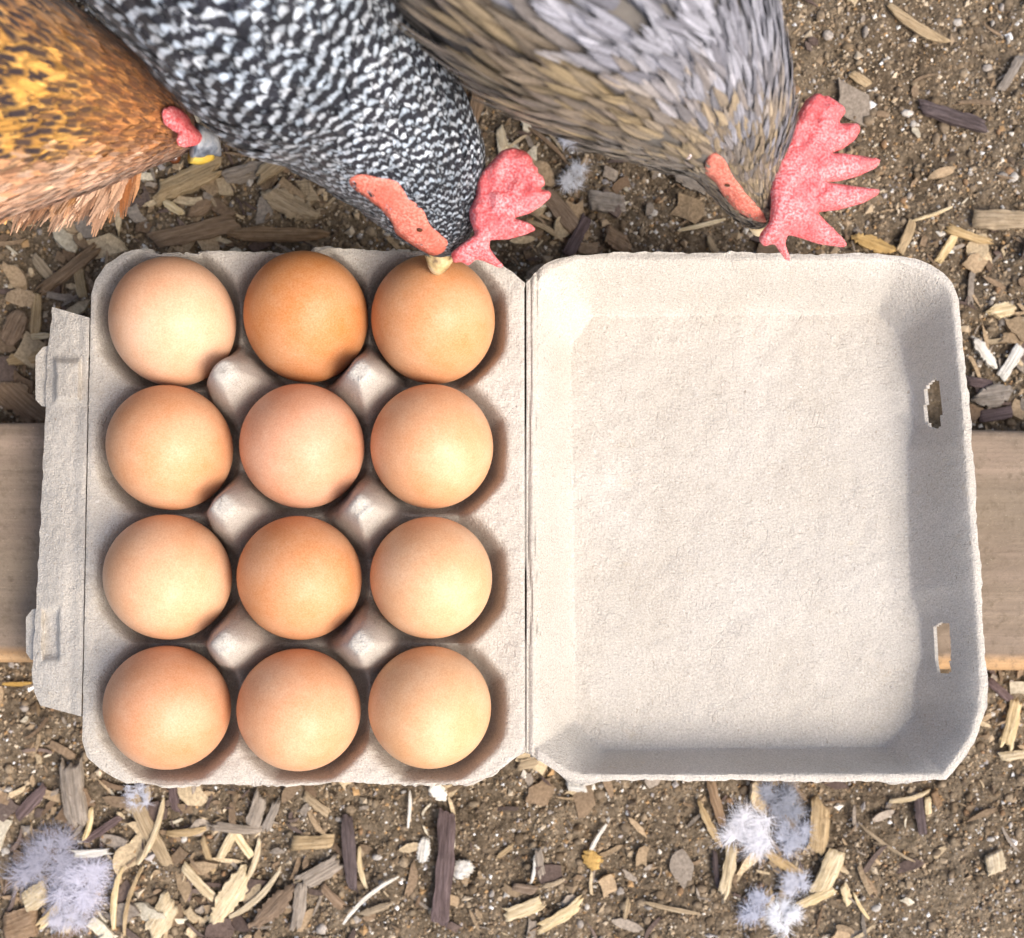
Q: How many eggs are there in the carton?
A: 12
